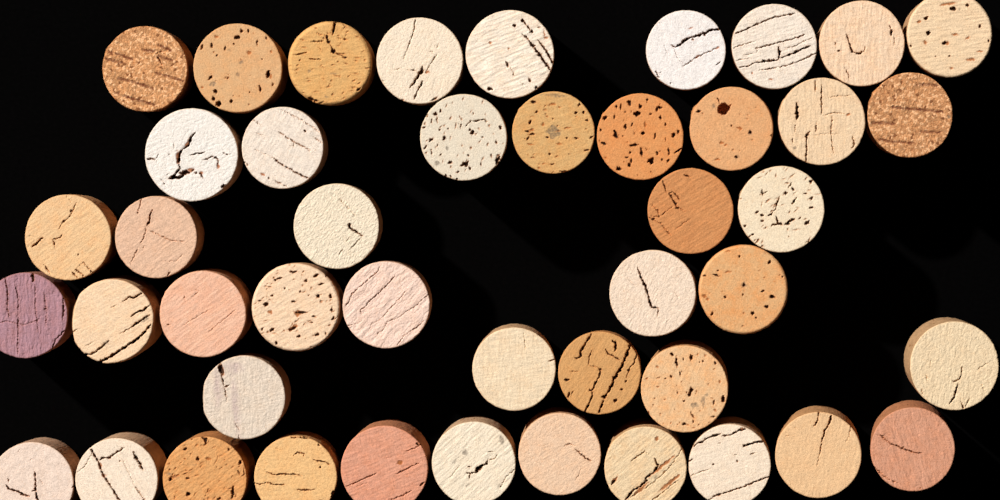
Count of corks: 45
